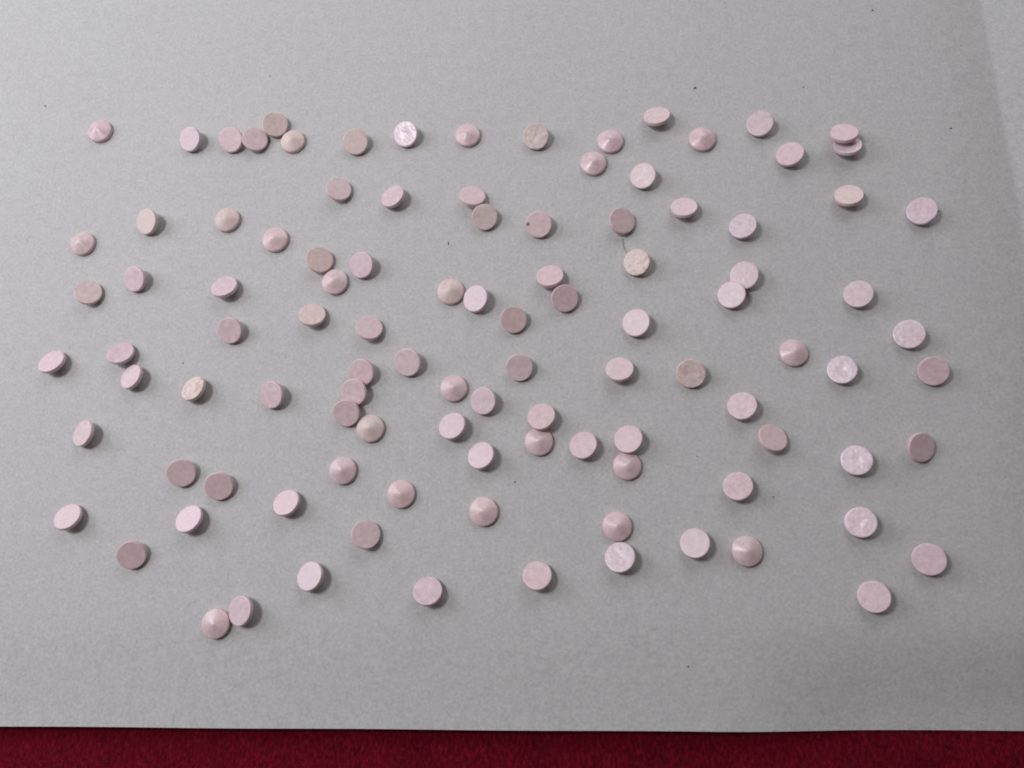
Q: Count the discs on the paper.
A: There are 106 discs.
